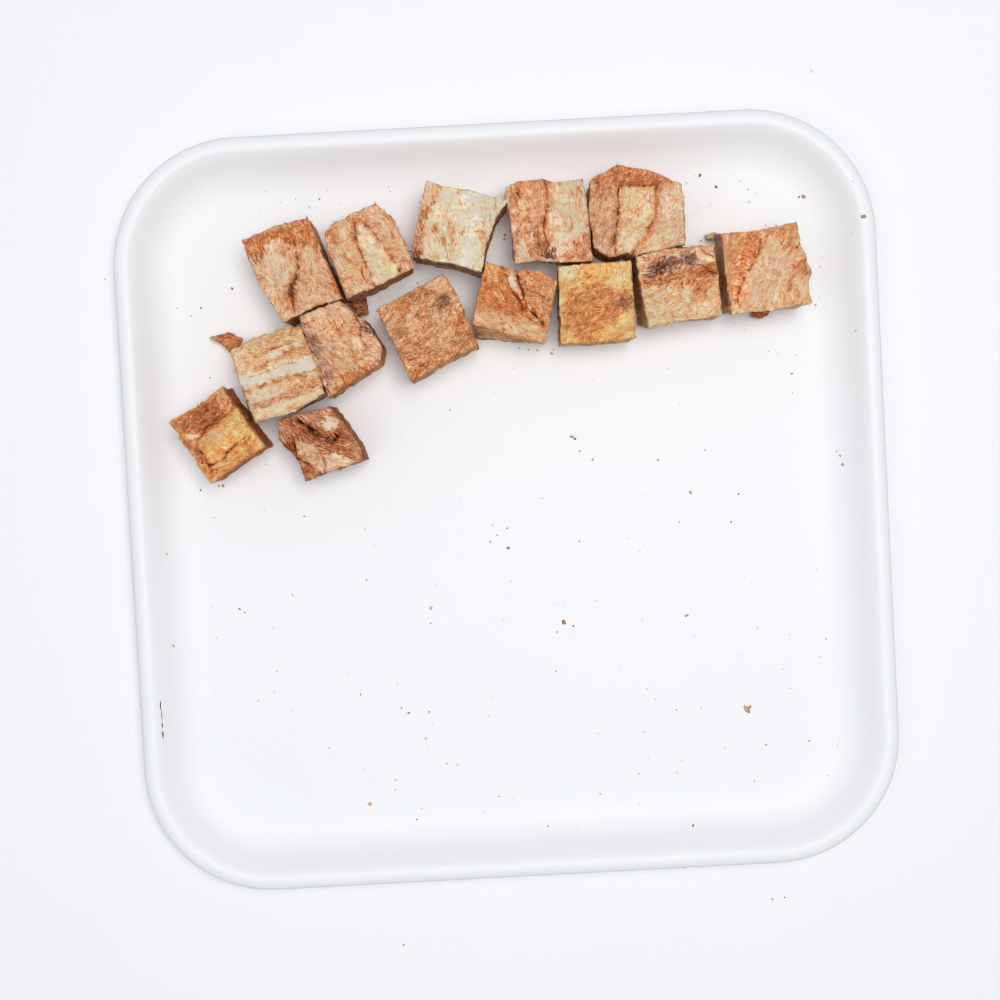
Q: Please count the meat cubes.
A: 14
